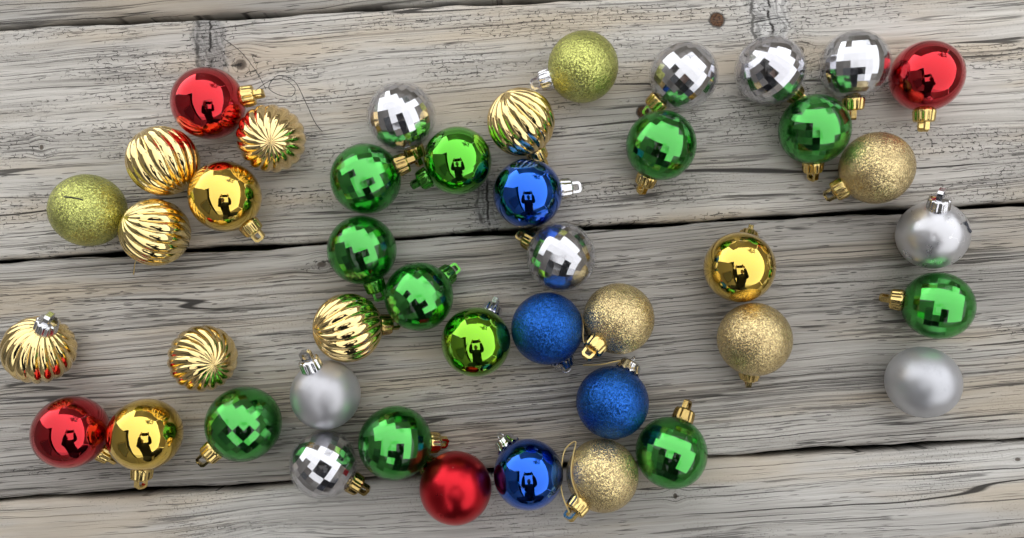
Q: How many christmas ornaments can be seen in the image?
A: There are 44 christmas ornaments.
